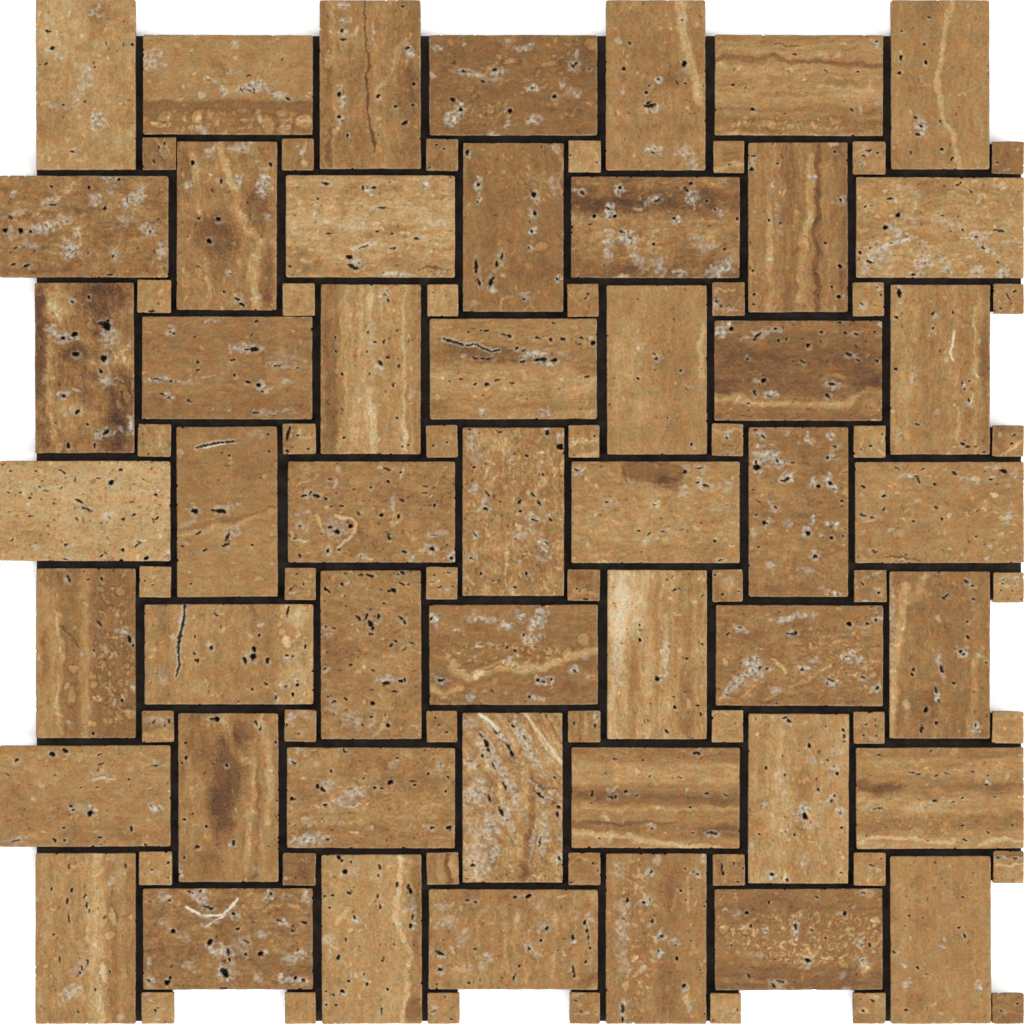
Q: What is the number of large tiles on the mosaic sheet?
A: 49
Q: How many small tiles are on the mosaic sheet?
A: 49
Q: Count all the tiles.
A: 98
